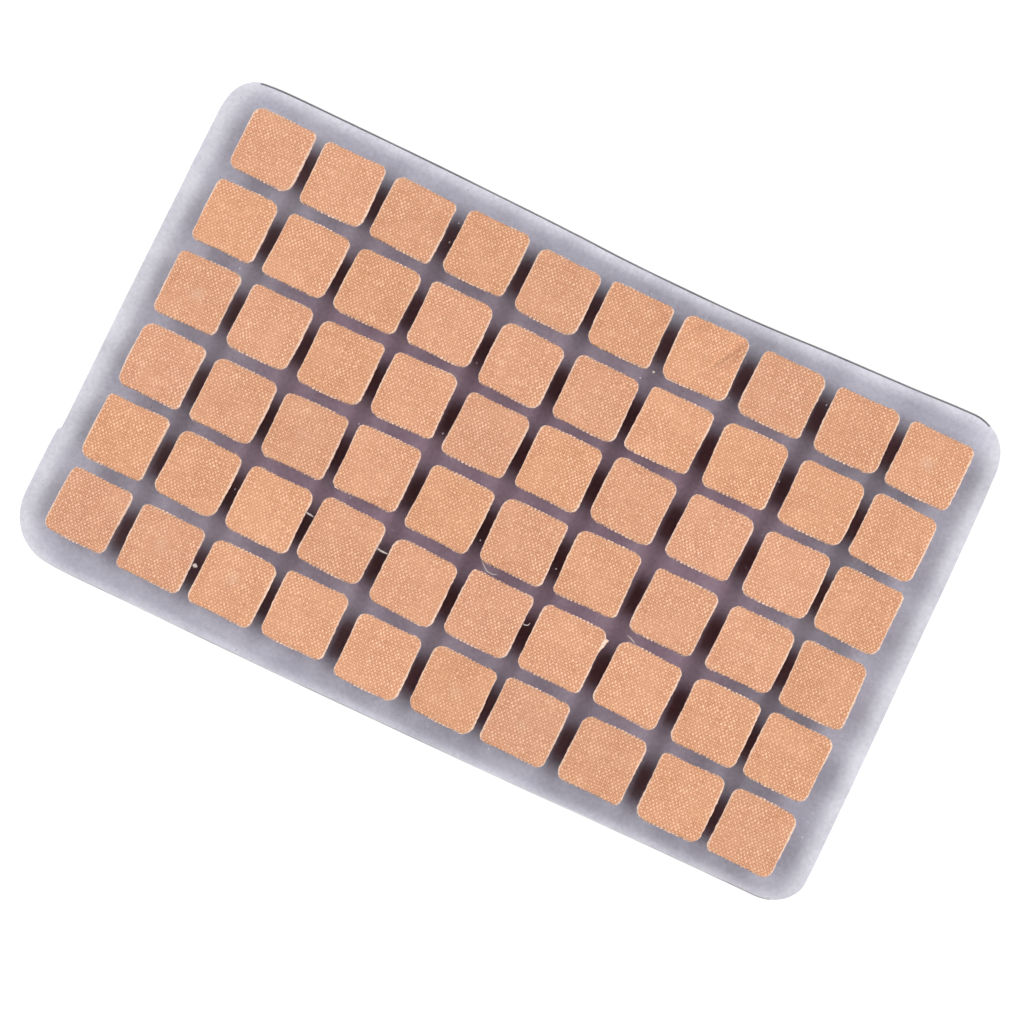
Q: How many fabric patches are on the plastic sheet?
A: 60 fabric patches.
